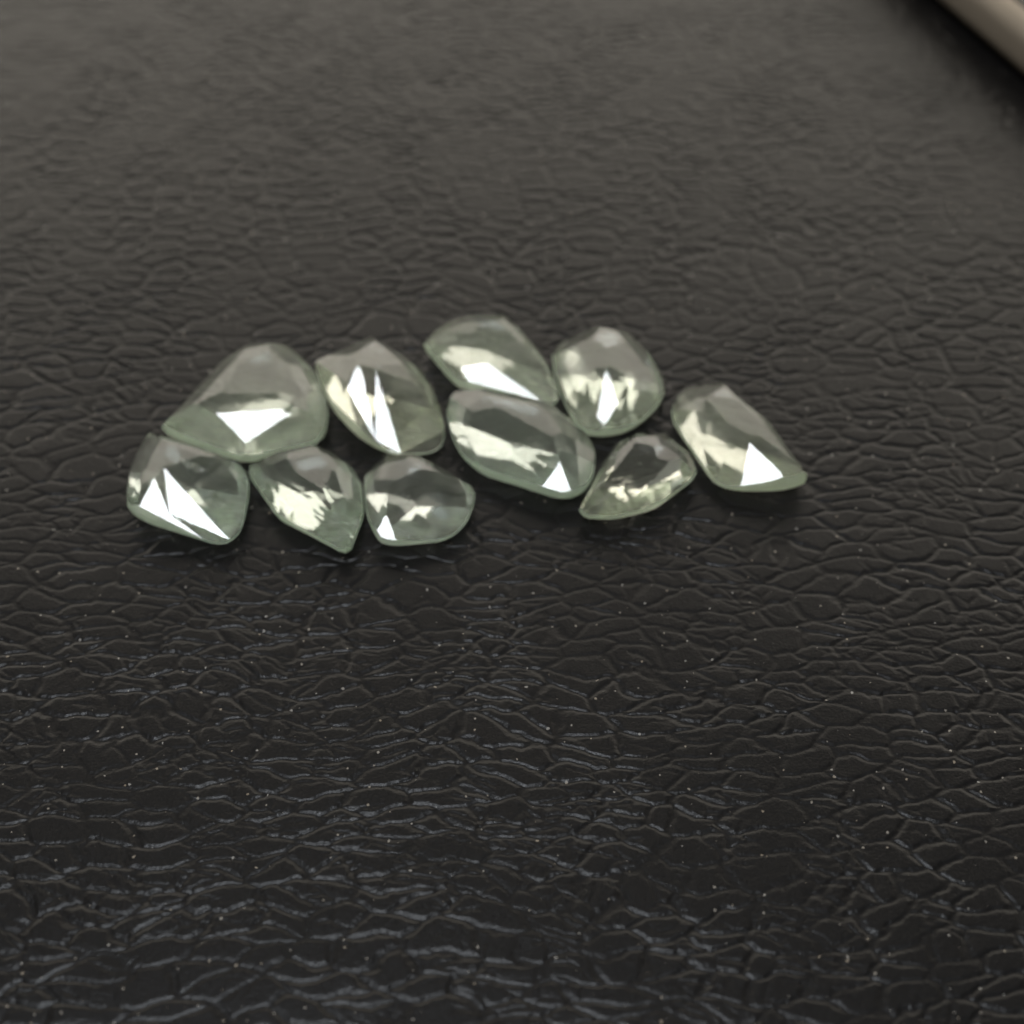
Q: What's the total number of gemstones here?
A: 10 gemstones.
